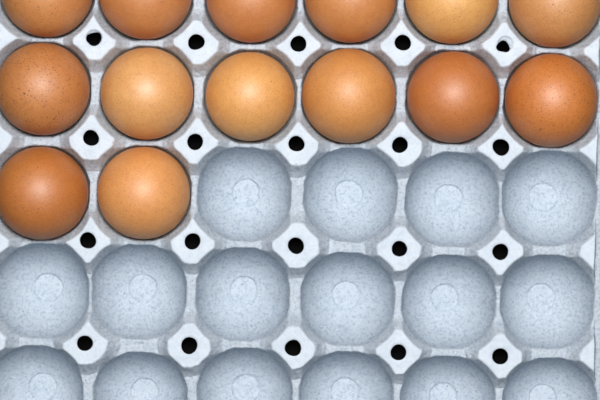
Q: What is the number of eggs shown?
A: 14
